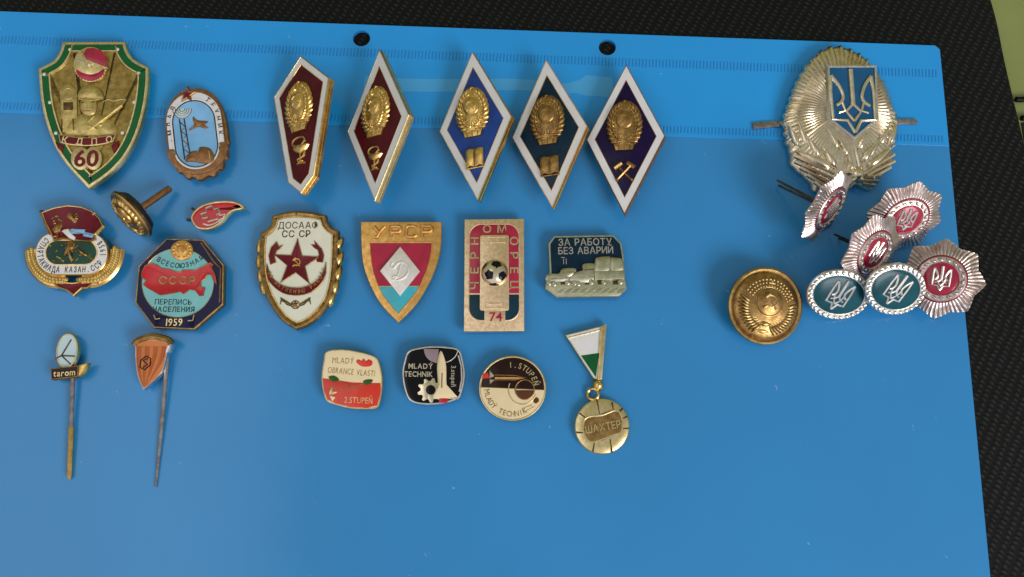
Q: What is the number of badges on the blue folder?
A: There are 29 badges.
